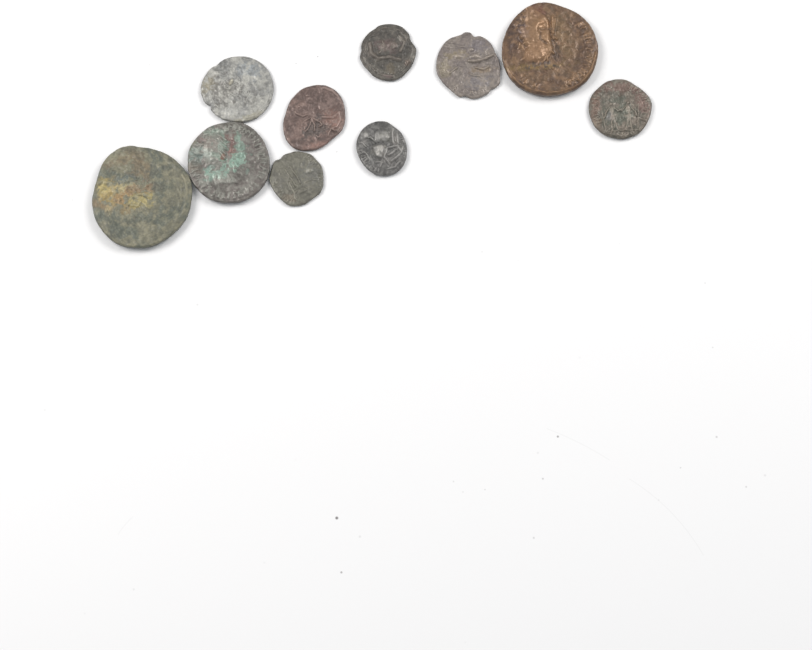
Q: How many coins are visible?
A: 10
